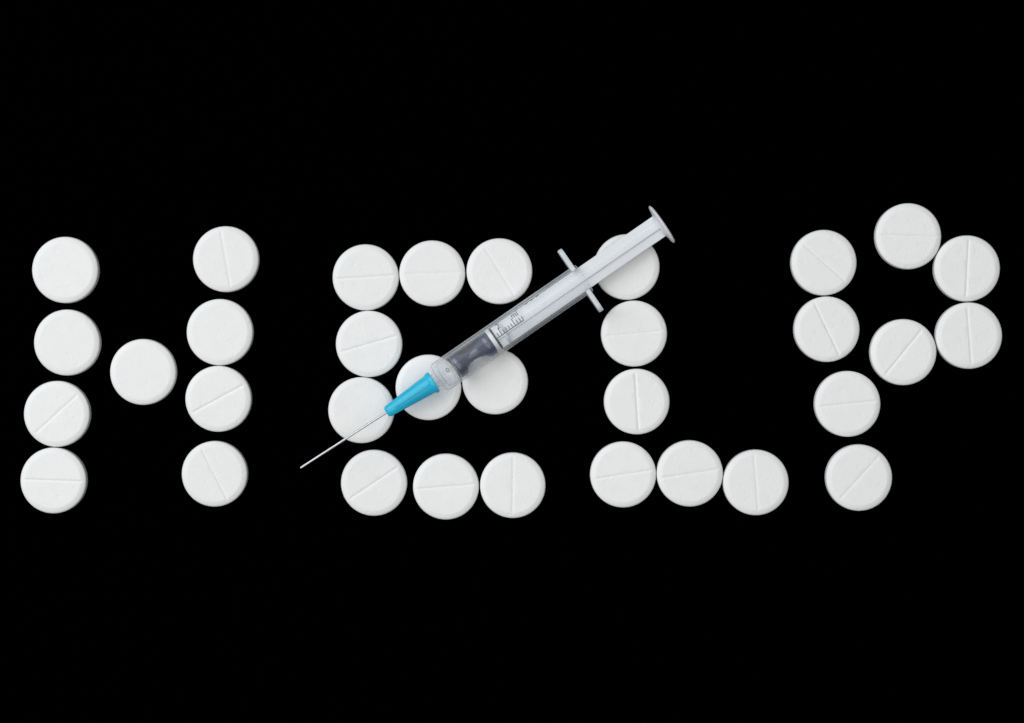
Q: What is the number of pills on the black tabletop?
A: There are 33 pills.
